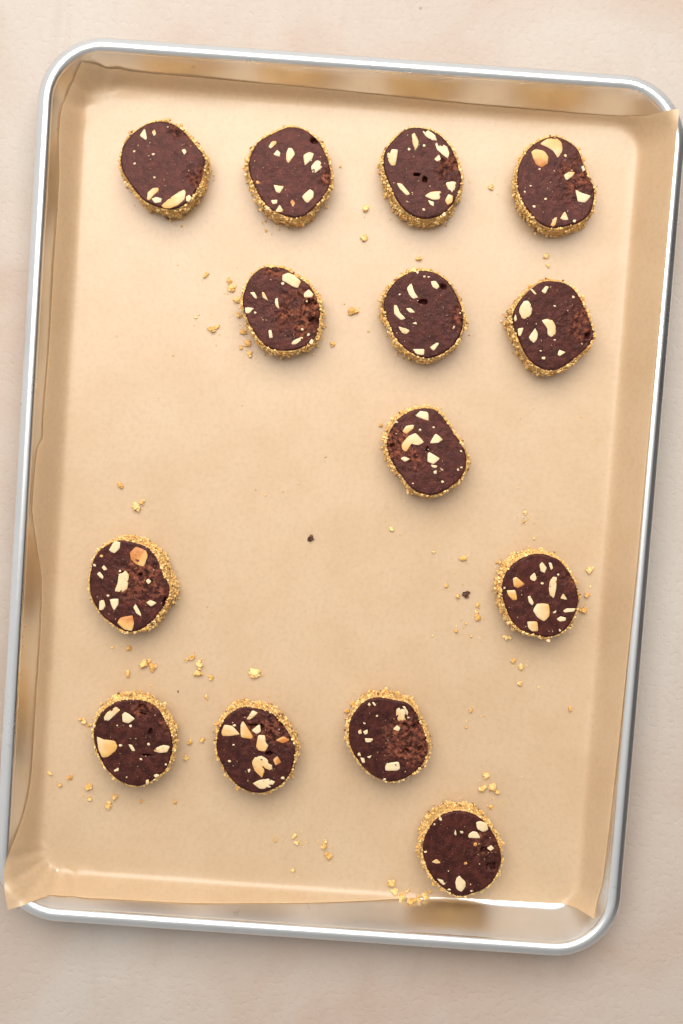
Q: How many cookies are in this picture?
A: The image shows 14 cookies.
